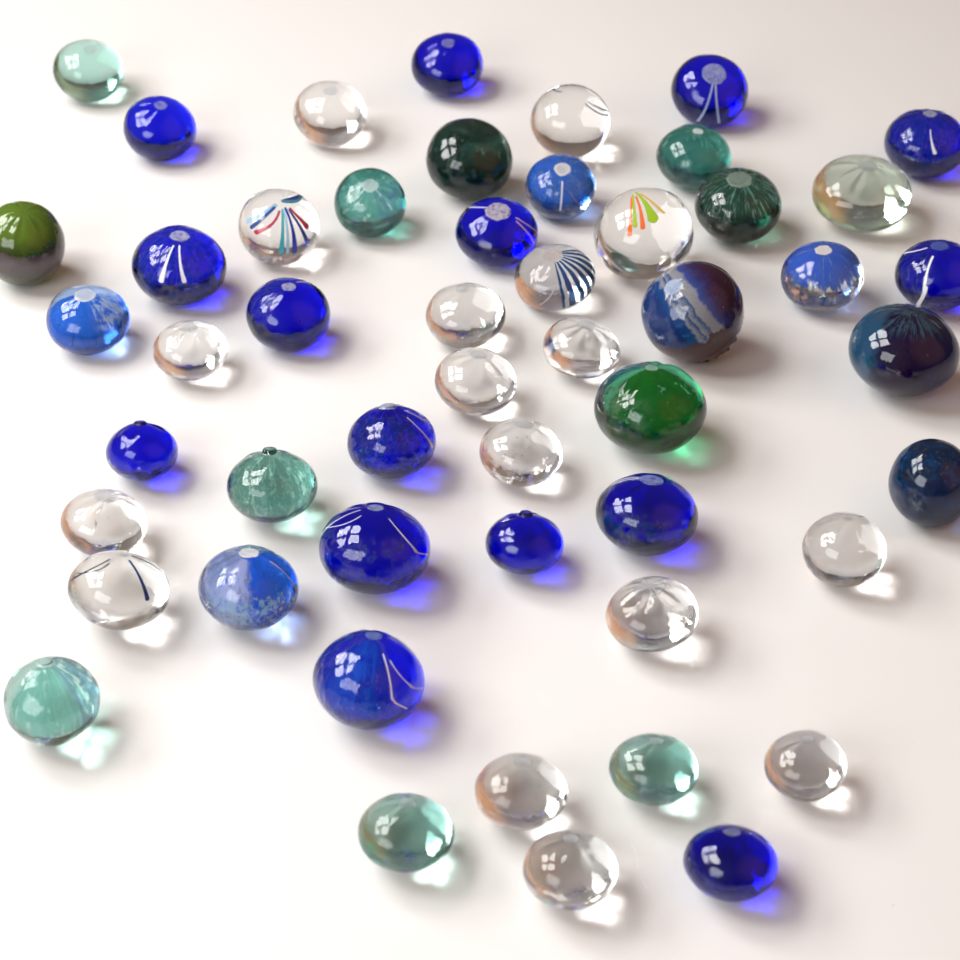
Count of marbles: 51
